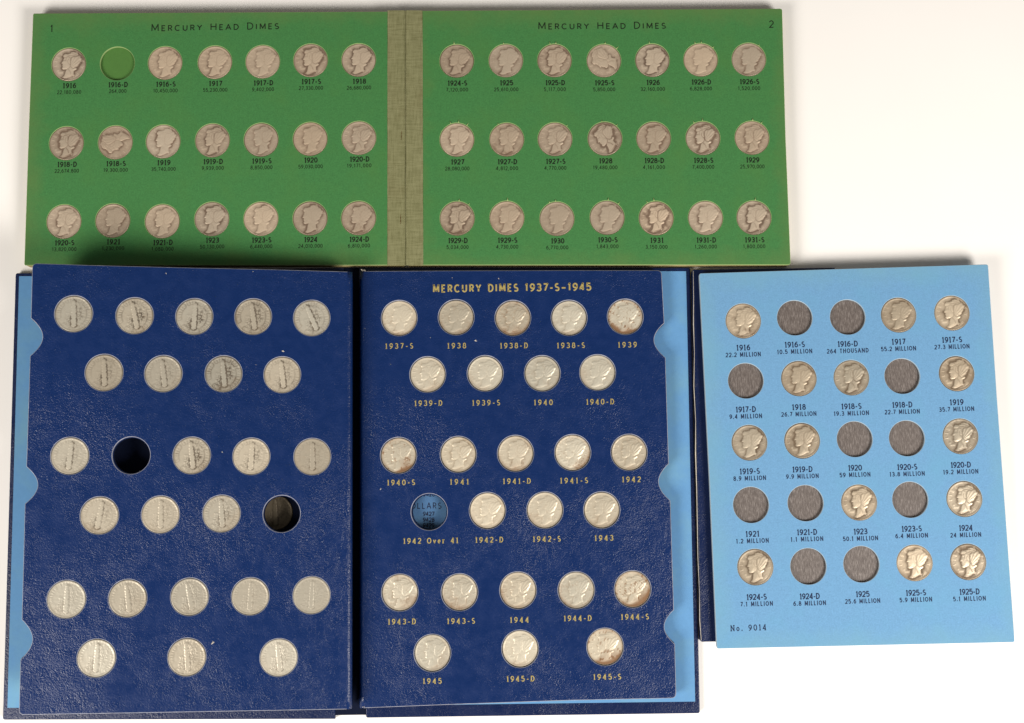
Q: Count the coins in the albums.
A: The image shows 105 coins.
